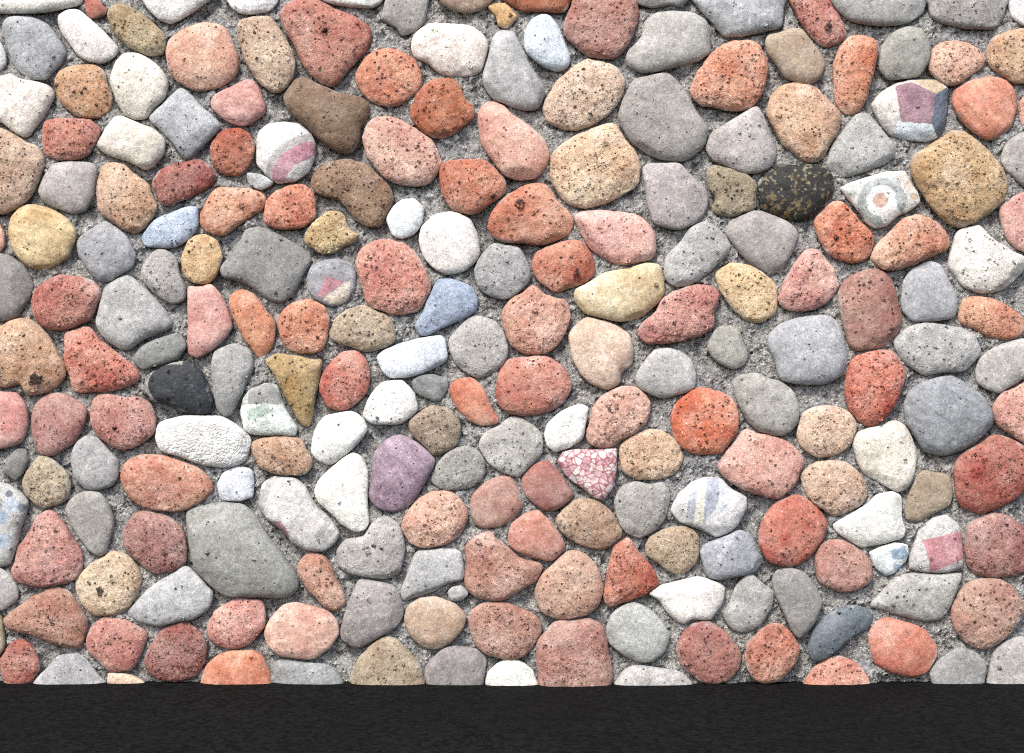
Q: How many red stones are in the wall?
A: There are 80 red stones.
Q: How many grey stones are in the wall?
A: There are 61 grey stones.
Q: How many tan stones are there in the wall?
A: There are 39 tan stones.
